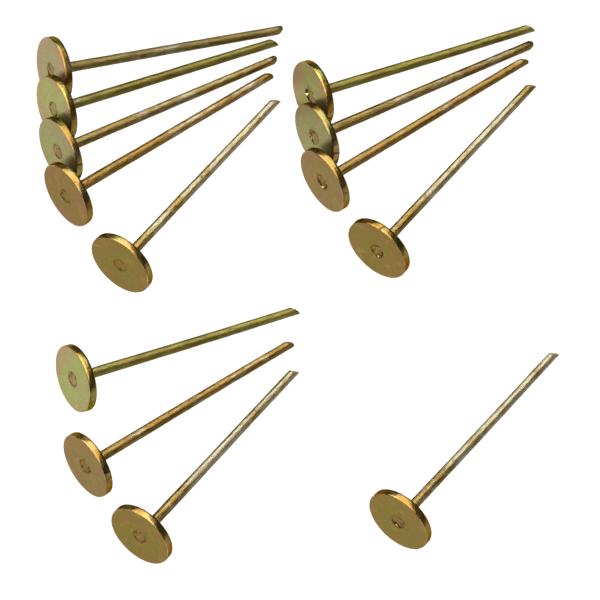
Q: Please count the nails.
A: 13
